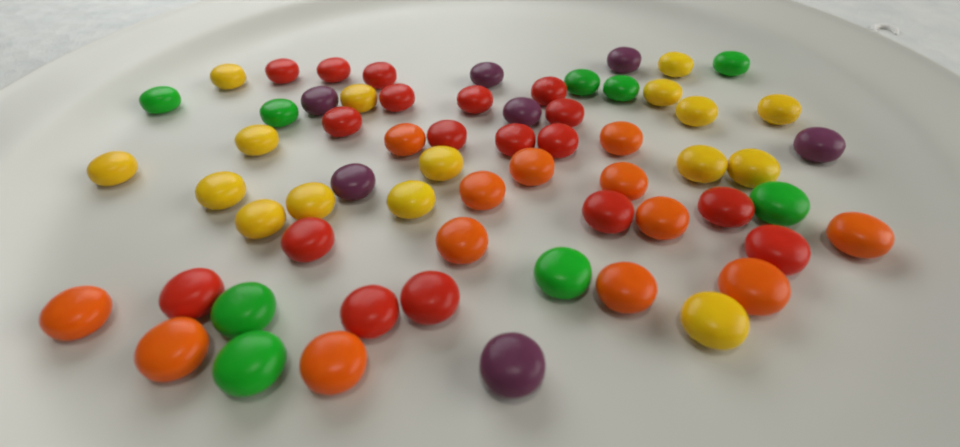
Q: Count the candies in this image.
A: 63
